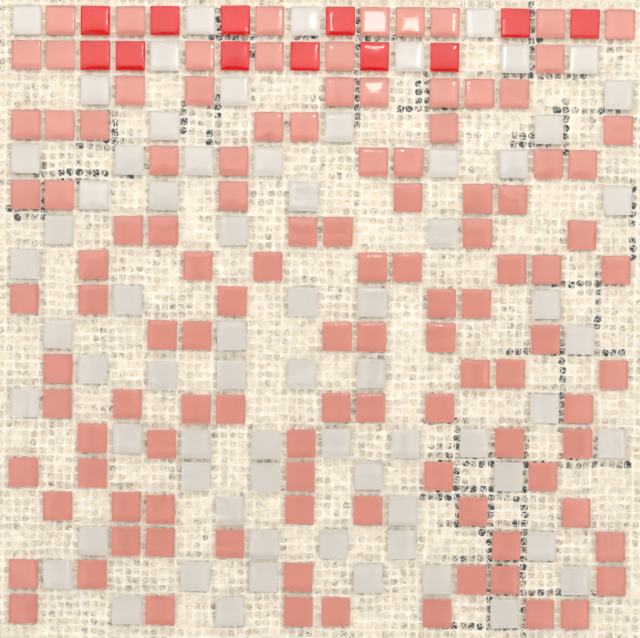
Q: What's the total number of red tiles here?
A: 12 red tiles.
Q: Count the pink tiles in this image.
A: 112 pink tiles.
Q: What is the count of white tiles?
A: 69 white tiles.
